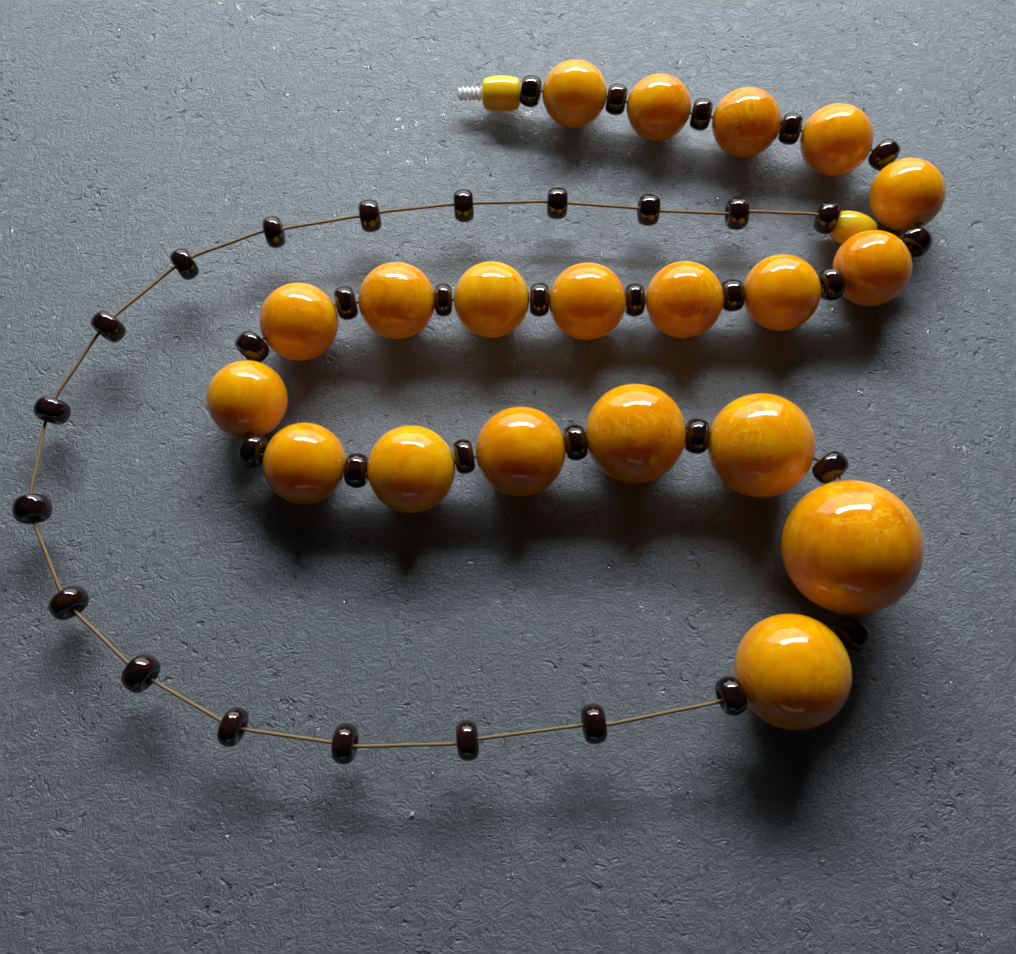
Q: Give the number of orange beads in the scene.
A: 20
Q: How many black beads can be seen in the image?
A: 38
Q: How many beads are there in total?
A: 58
